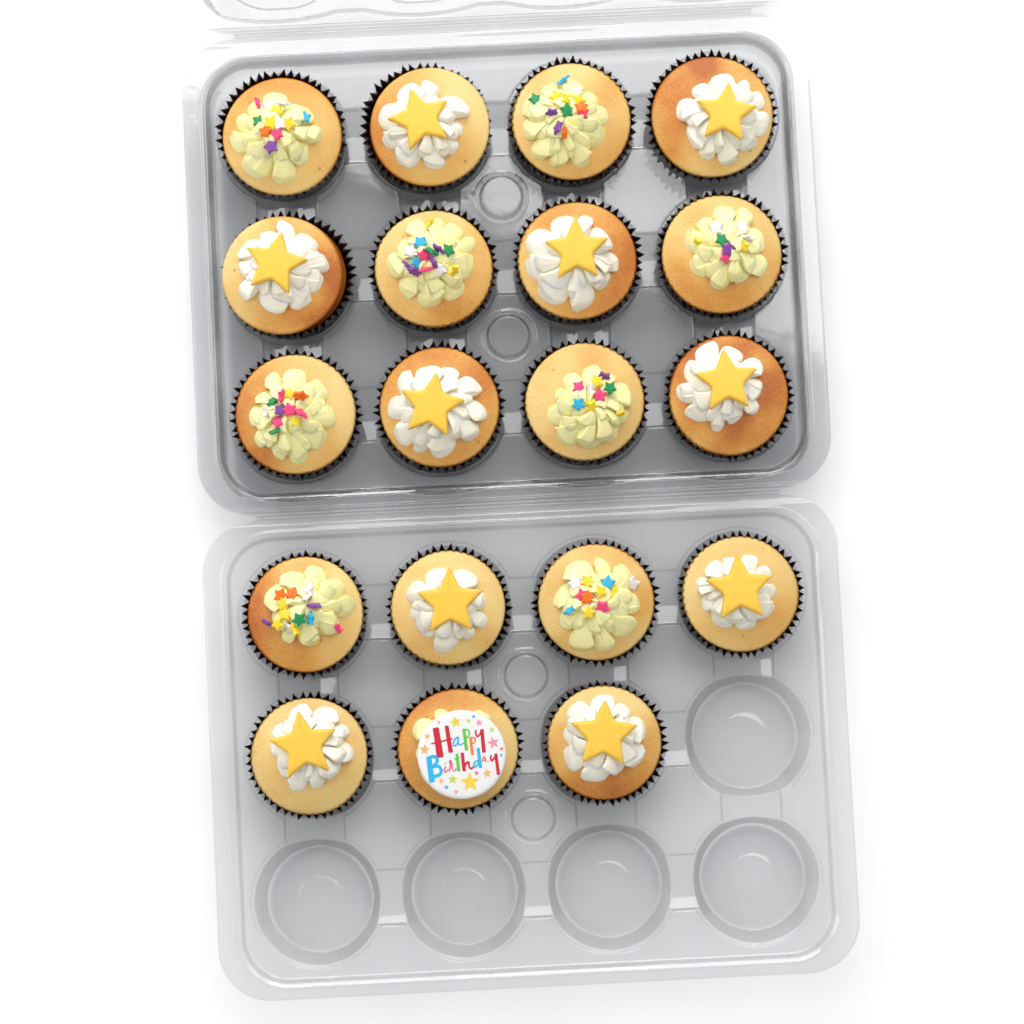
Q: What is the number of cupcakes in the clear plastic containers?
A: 19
